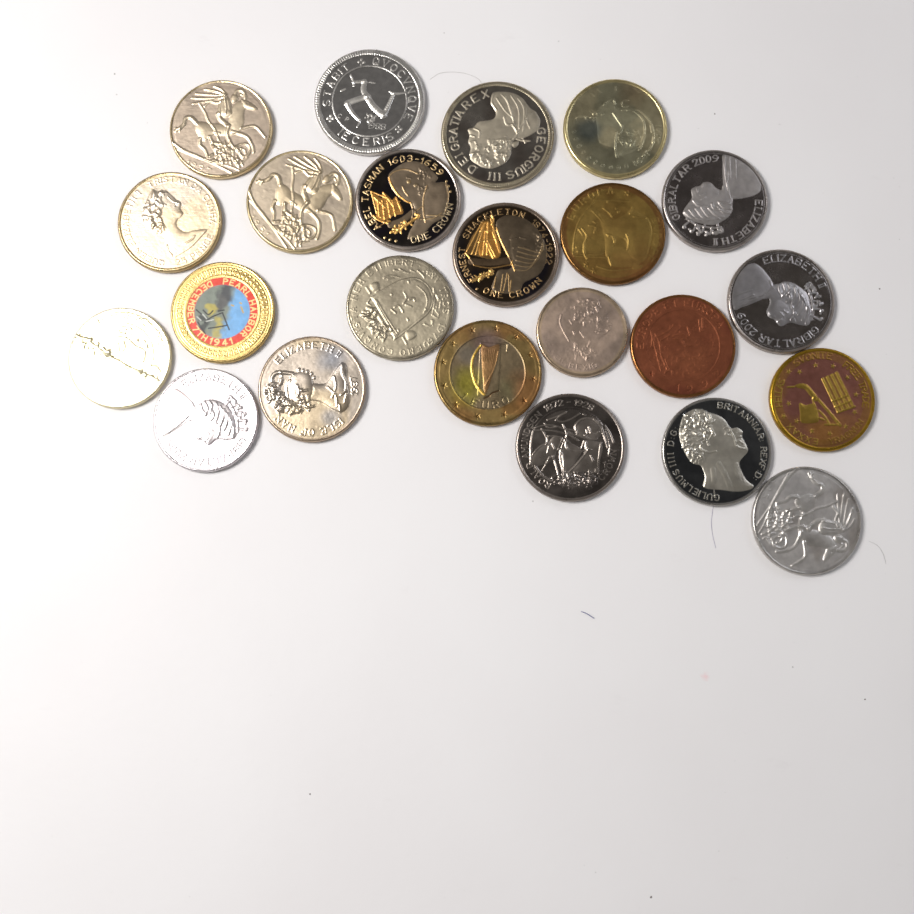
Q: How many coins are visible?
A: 23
